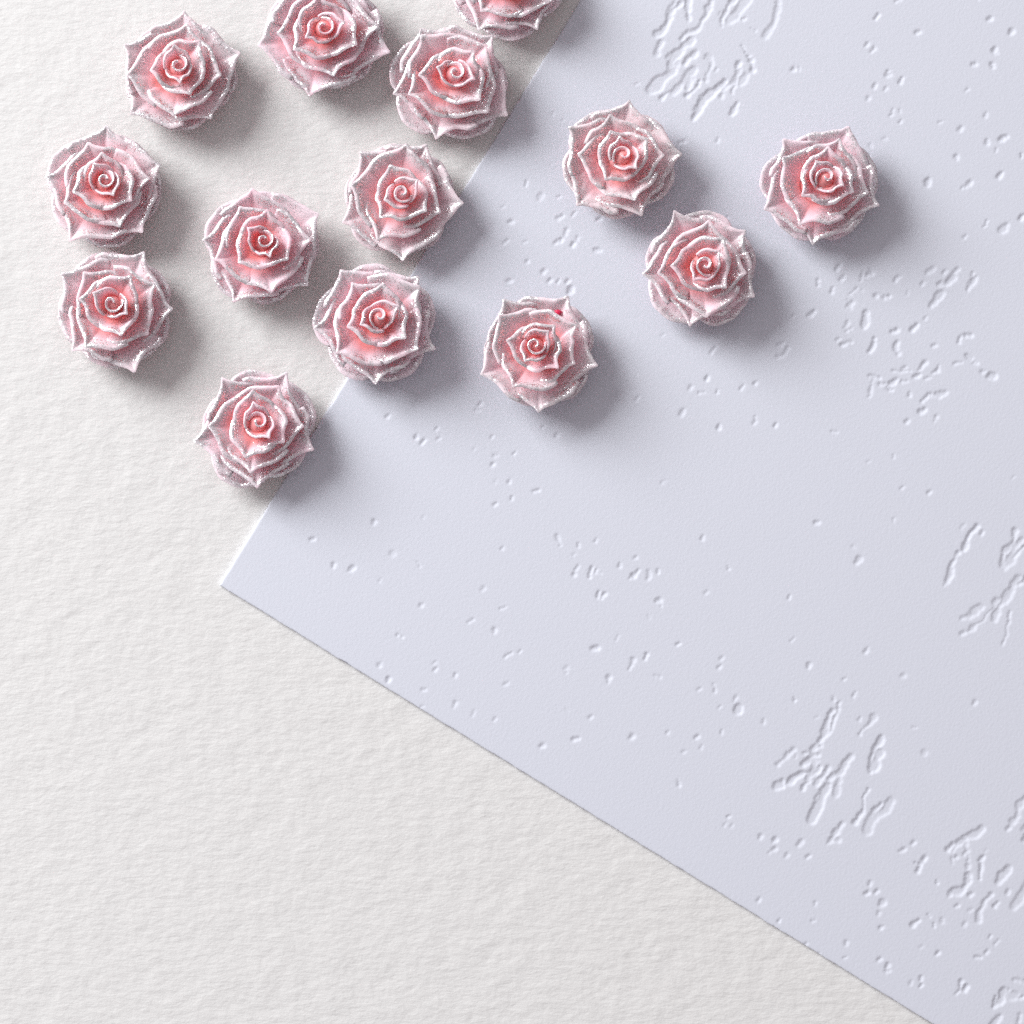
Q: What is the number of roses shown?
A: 14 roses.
